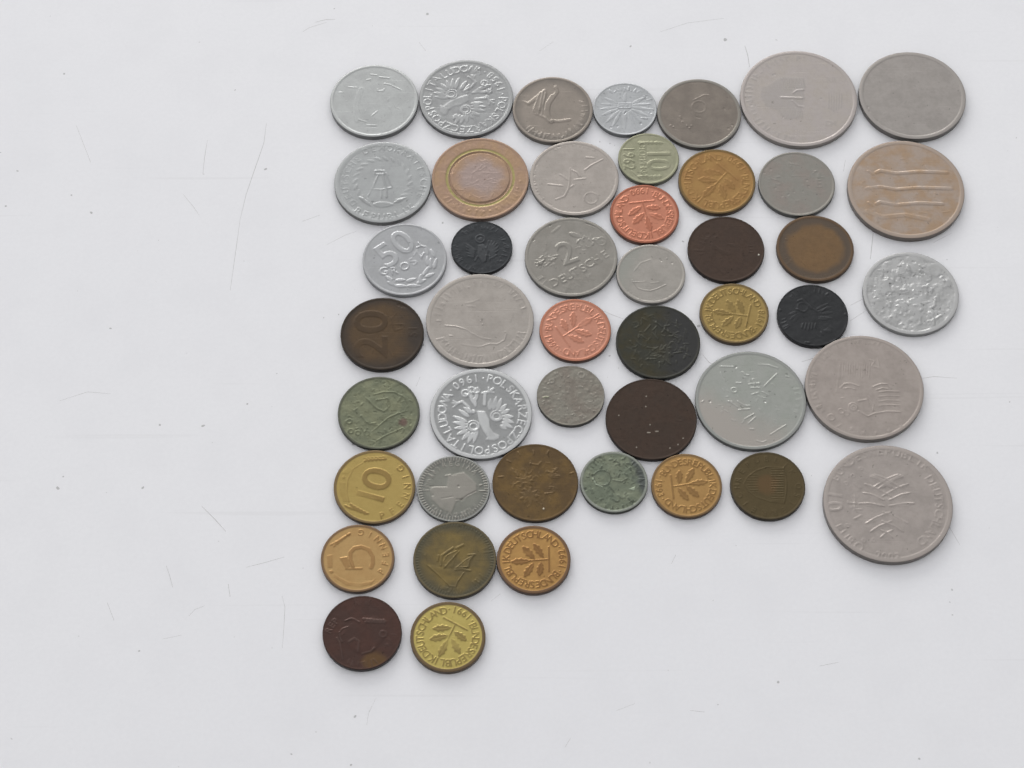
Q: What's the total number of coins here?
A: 46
